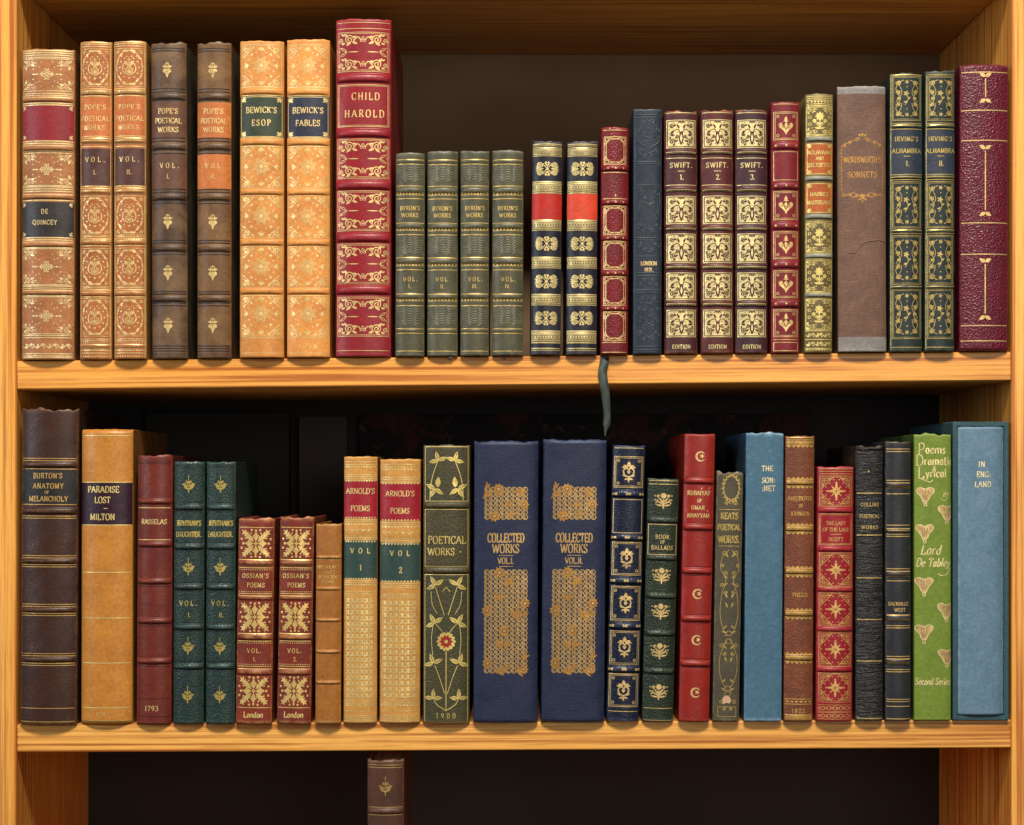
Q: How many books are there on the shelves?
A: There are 50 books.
